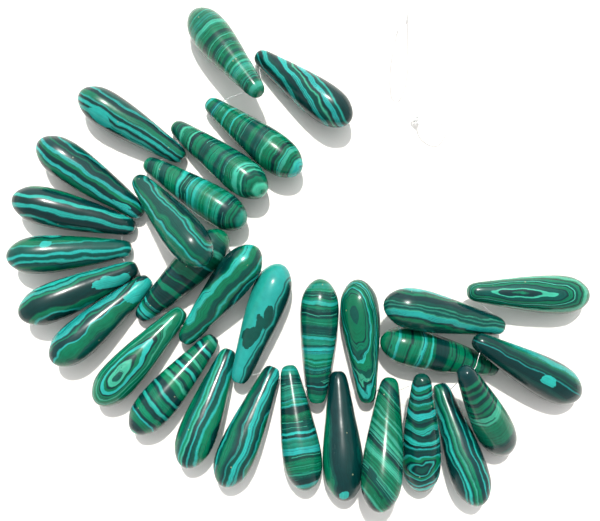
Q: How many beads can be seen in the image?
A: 31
